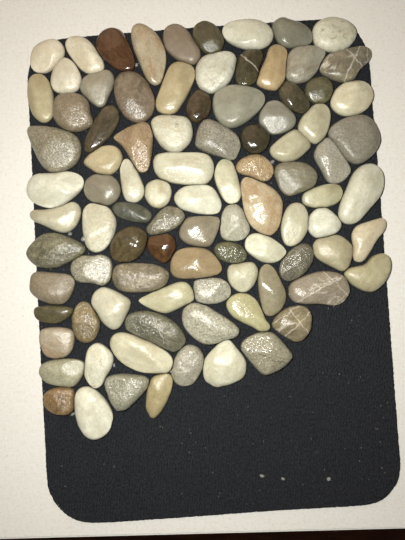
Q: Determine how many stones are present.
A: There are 93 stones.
